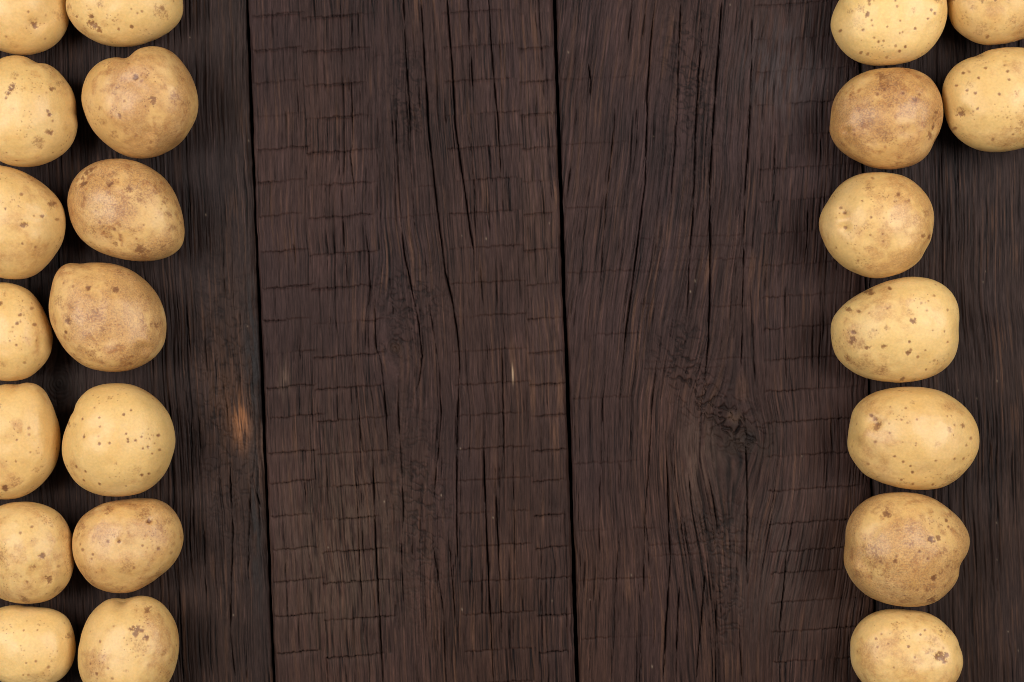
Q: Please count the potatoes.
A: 23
